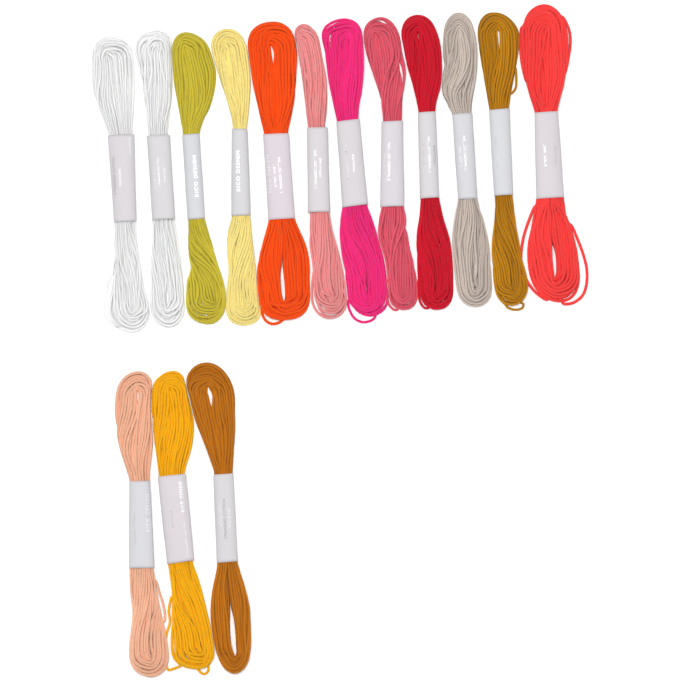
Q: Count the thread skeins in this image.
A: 15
